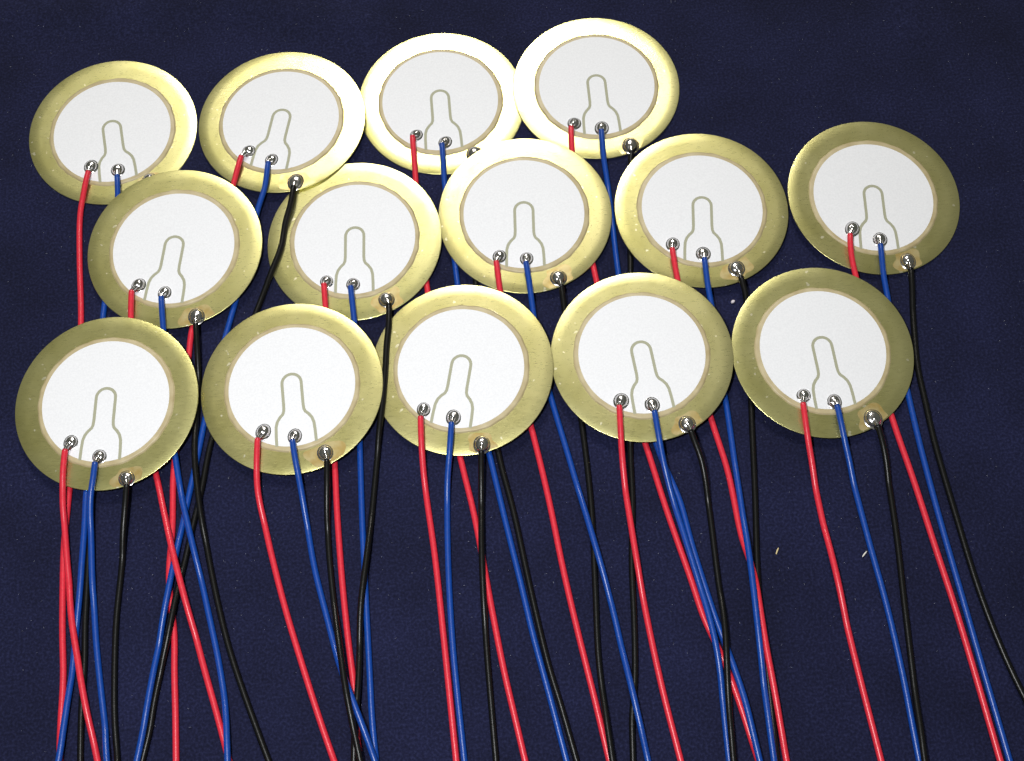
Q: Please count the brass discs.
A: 14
